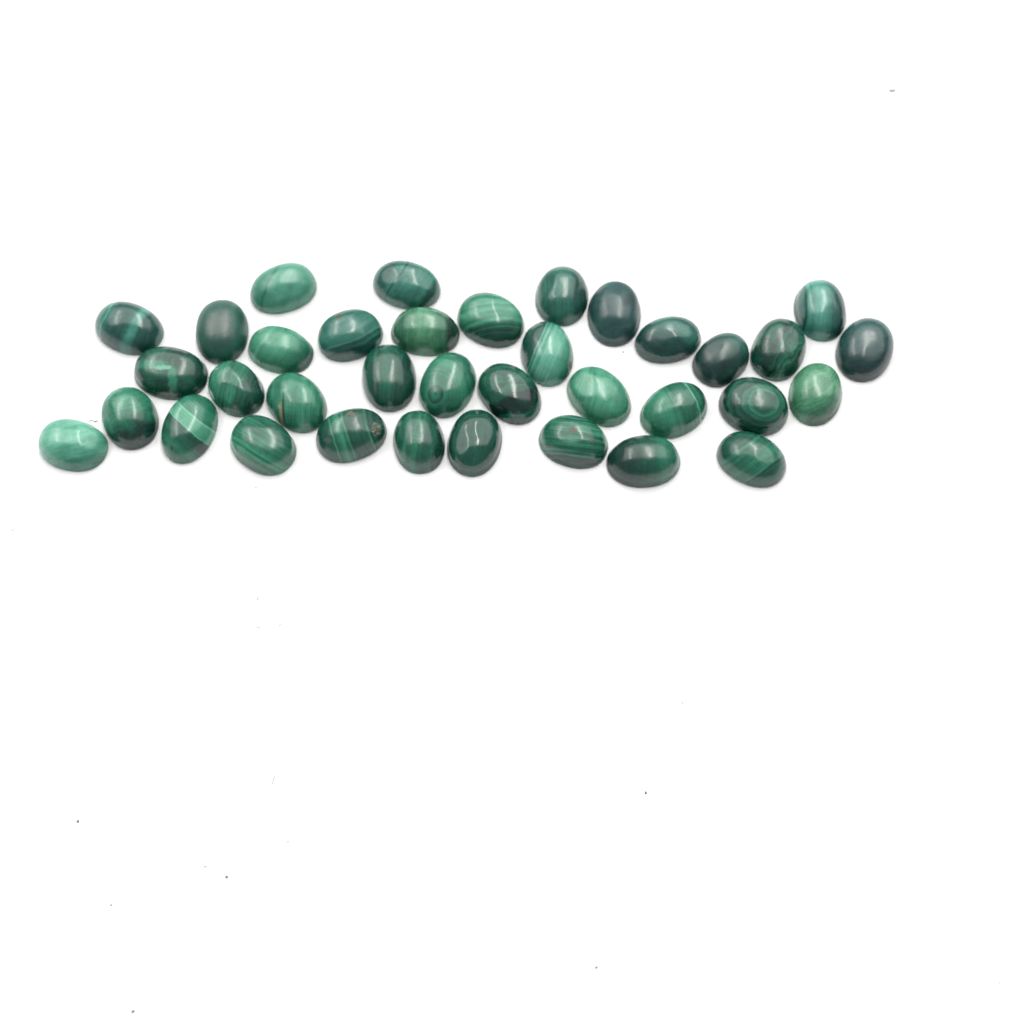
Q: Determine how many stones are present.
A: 36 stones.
